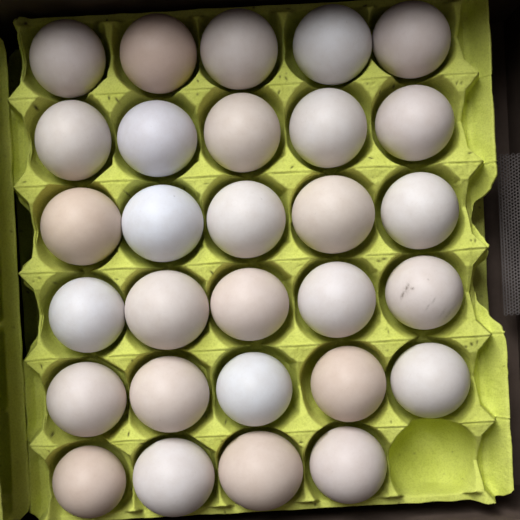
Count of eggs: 29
